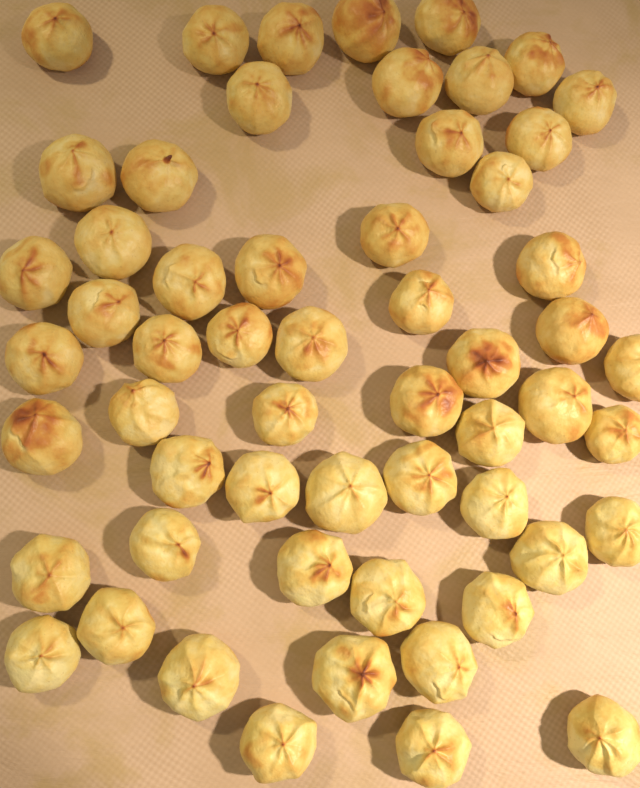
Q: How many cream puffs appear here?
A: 57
